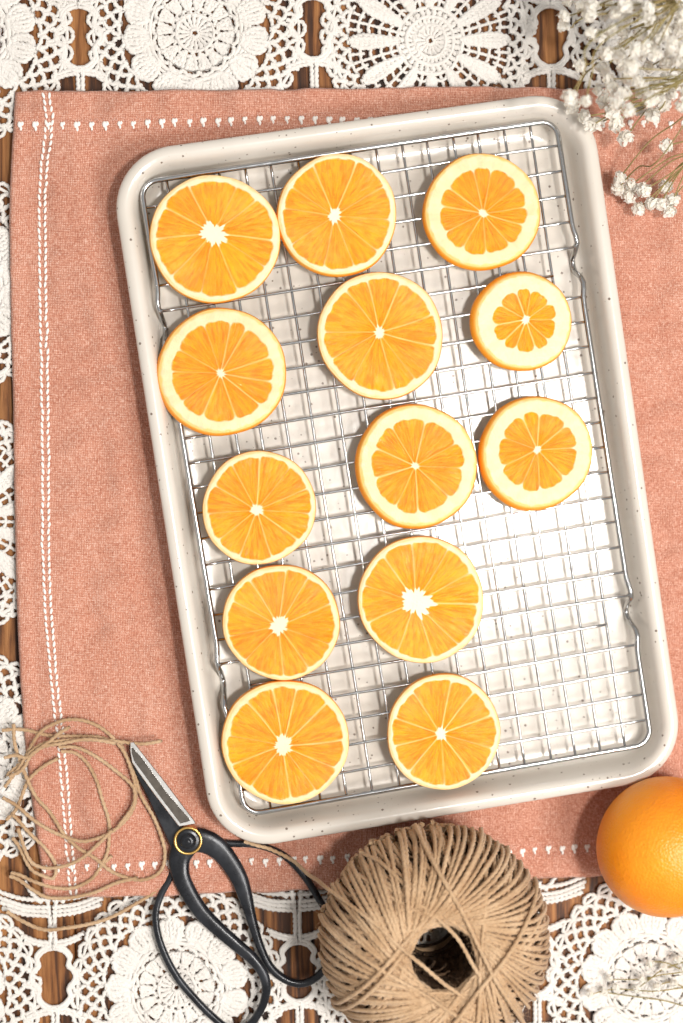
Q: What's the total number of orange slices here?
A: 13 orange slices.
